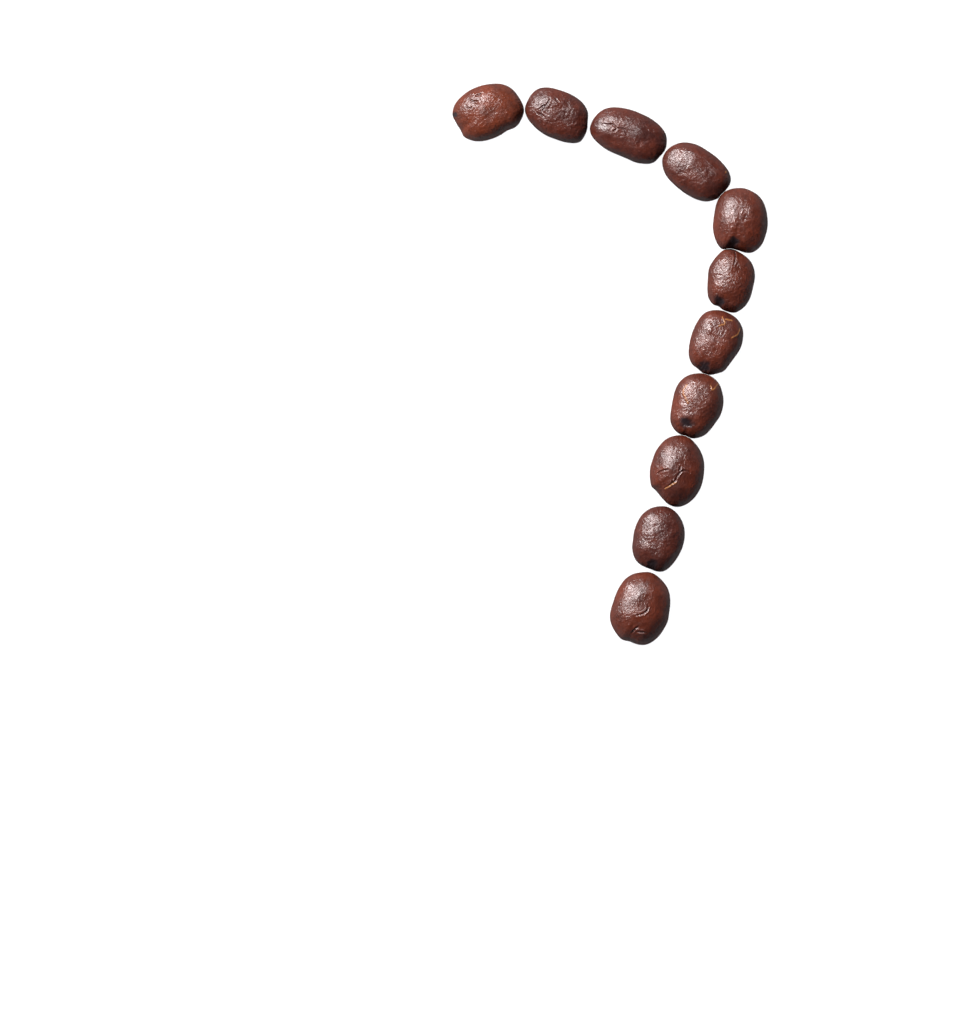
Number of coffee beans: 11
